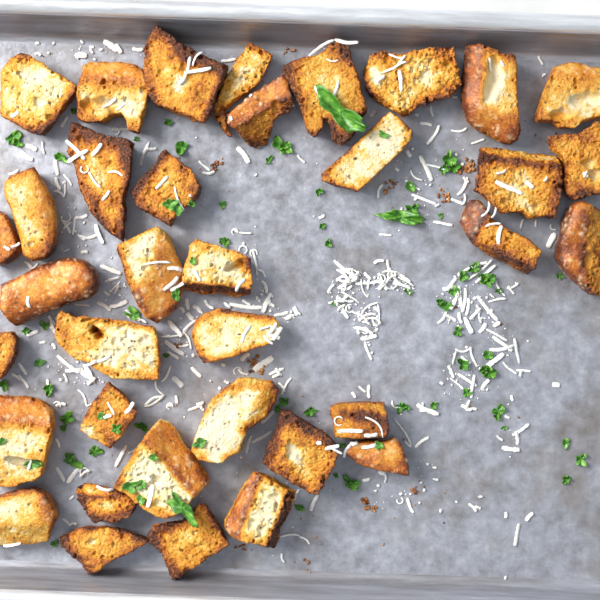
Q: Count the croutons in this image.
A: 36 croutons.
